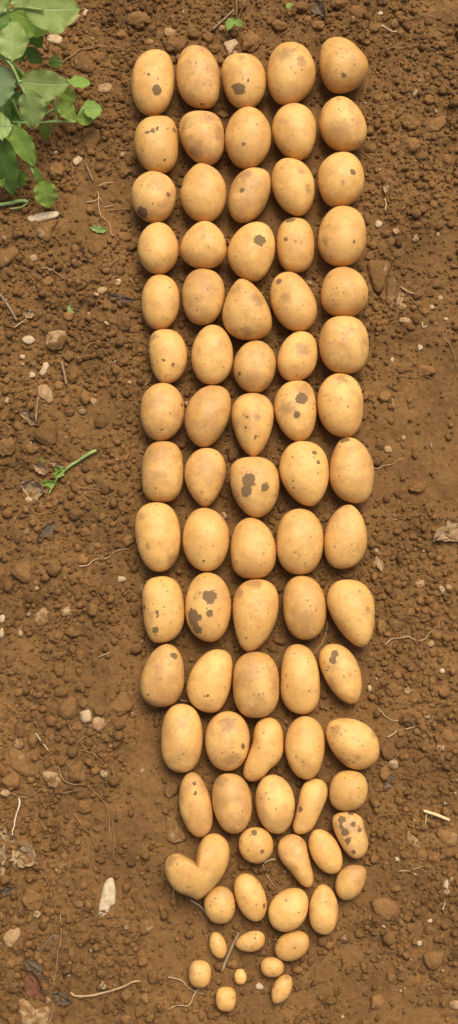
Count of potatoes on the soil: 83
